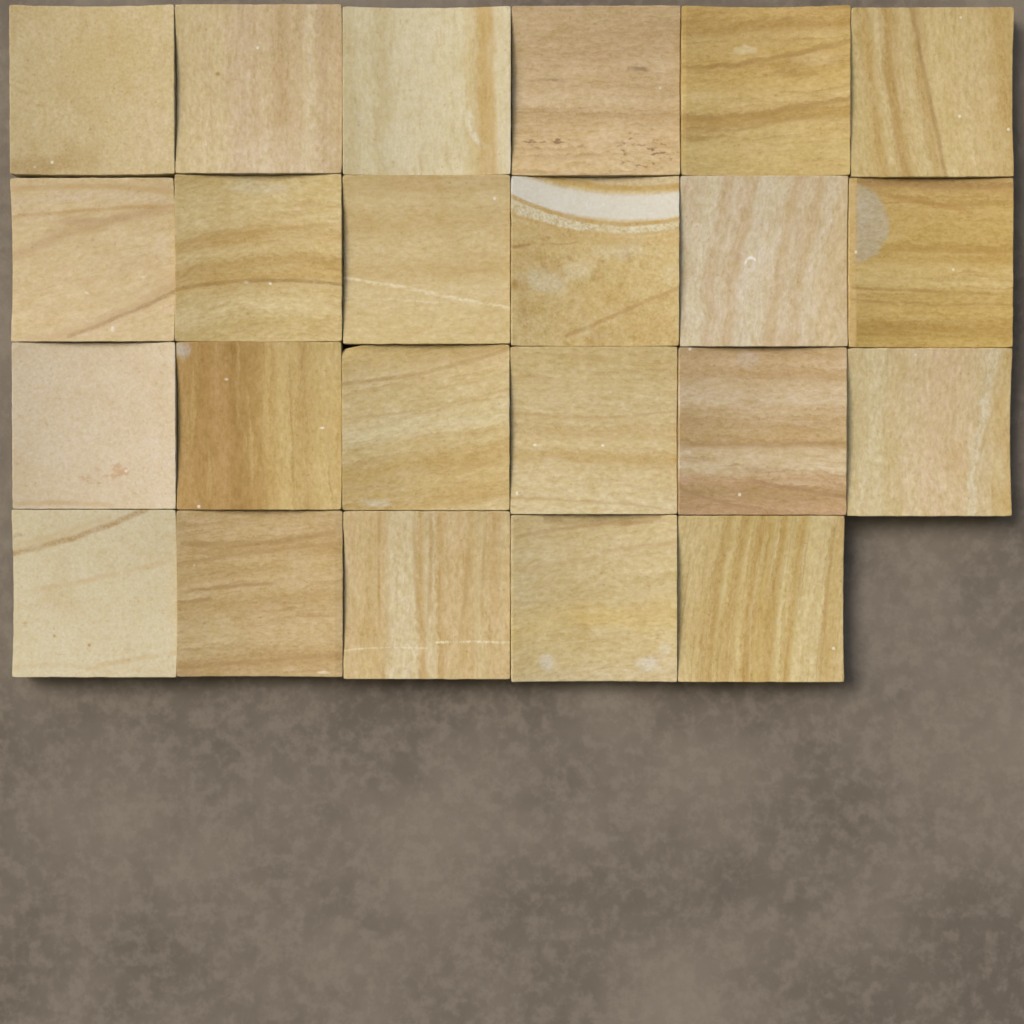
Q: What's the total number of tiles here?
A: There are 23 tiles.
